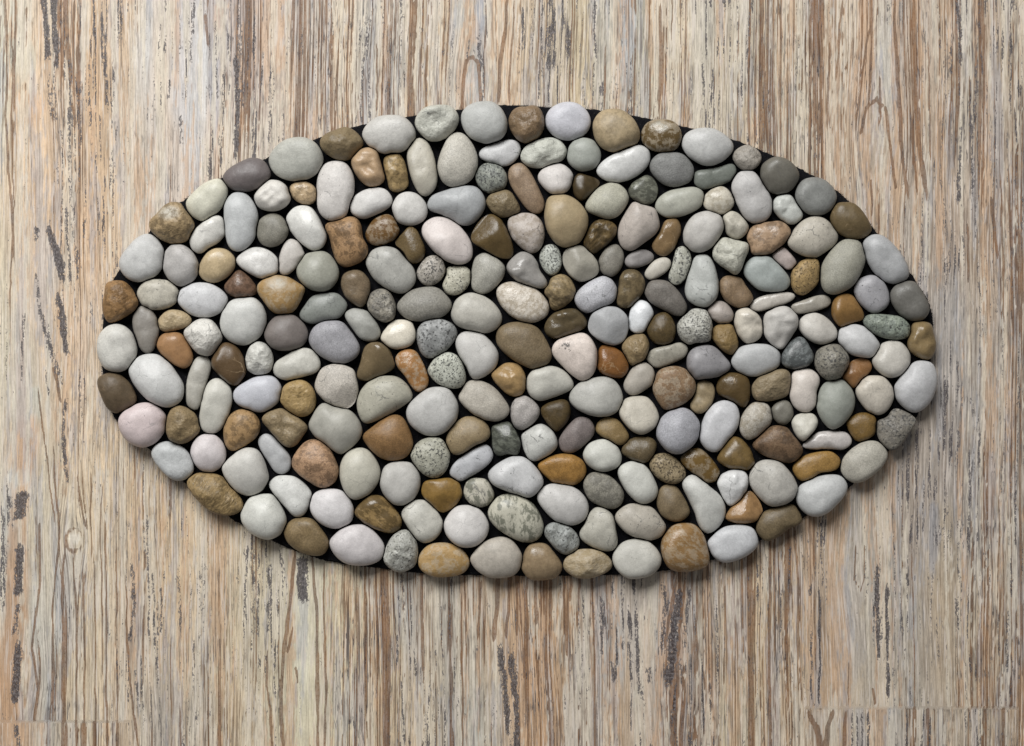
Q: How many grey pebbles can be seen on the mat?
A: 168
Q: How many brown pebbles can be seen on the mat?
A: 77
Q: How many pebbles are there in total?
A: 245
